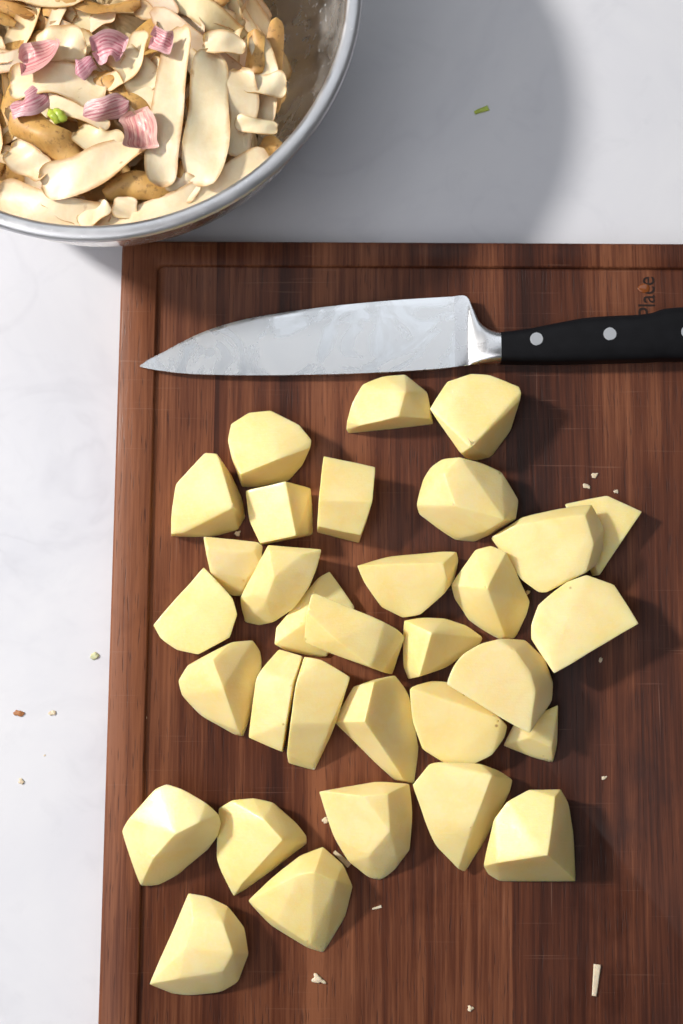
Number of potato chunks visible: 32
